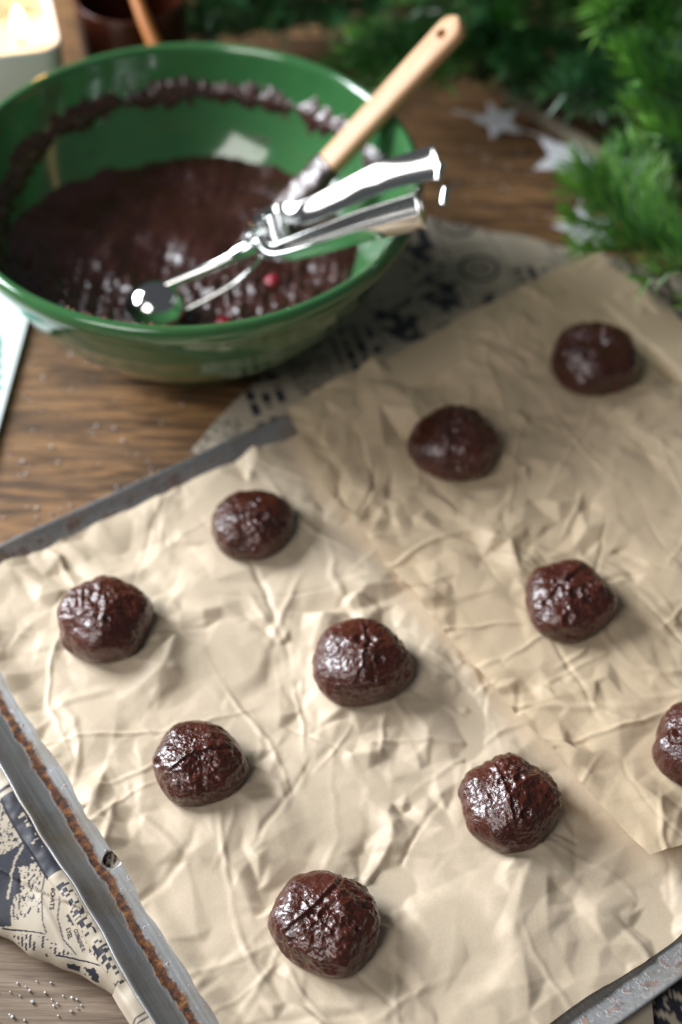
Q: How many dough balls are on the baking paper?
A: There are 10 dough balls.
